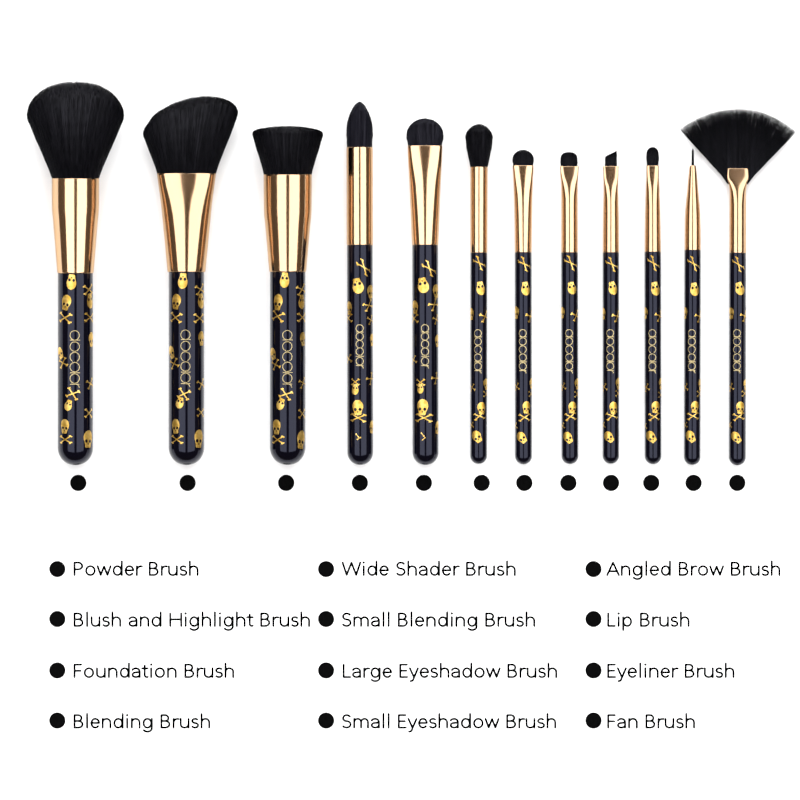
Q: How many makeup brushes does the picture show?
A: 12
